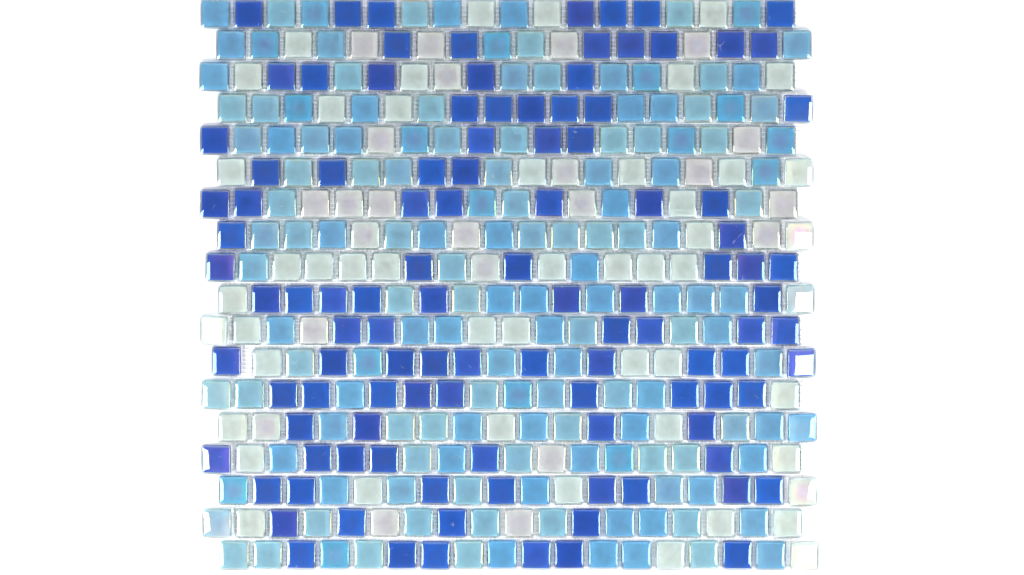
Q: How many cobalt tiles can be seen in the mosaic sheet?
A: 109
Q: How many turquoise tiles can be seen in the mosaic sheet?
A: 144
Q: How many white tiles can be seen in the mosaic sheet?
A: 71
